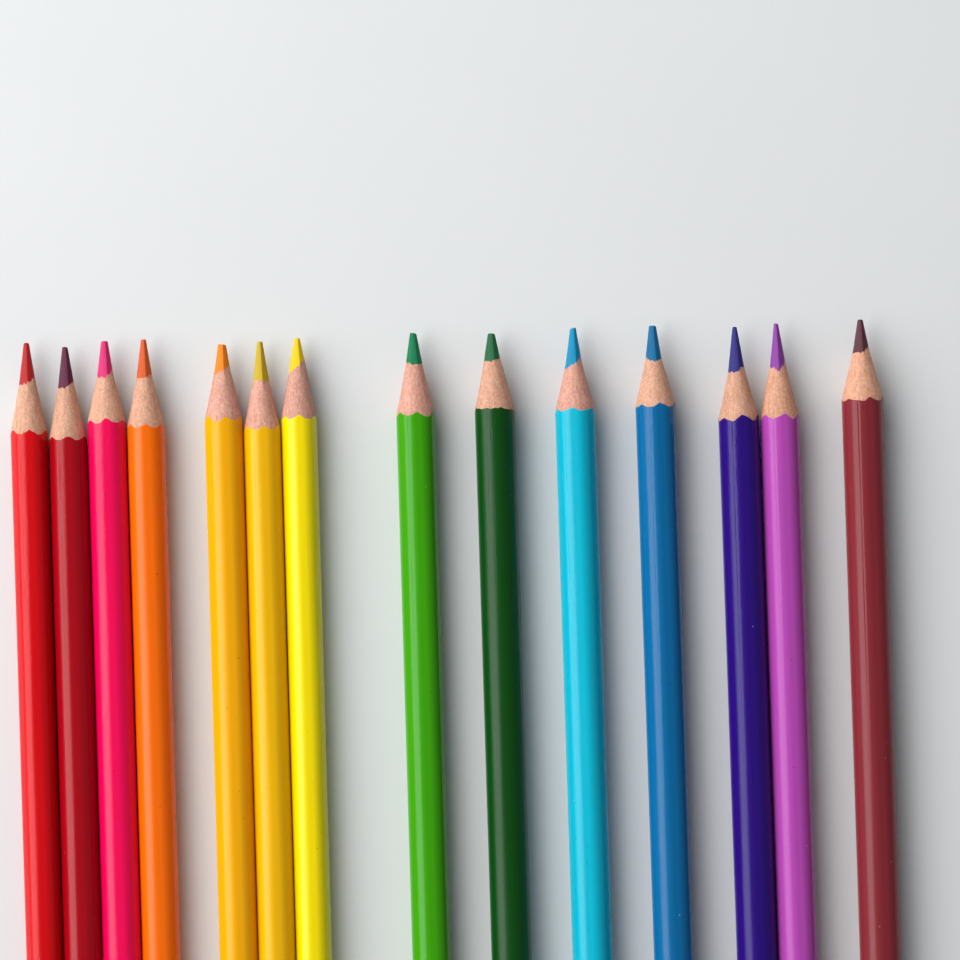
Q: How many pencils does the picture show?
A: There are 14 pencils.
